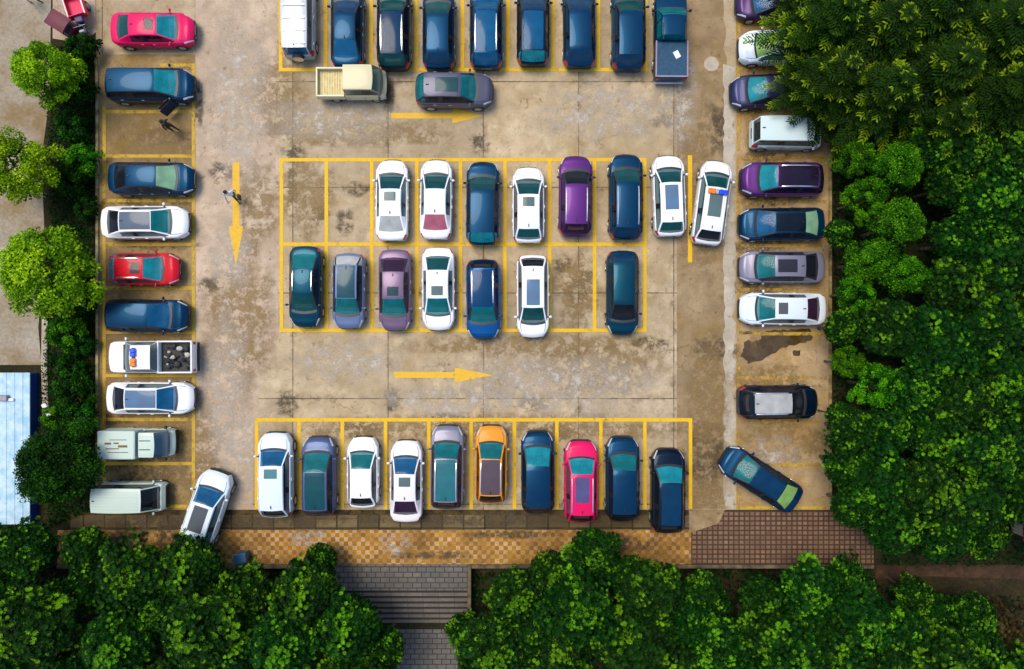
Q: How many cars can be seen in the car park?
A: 53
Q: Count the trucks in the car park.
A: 4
